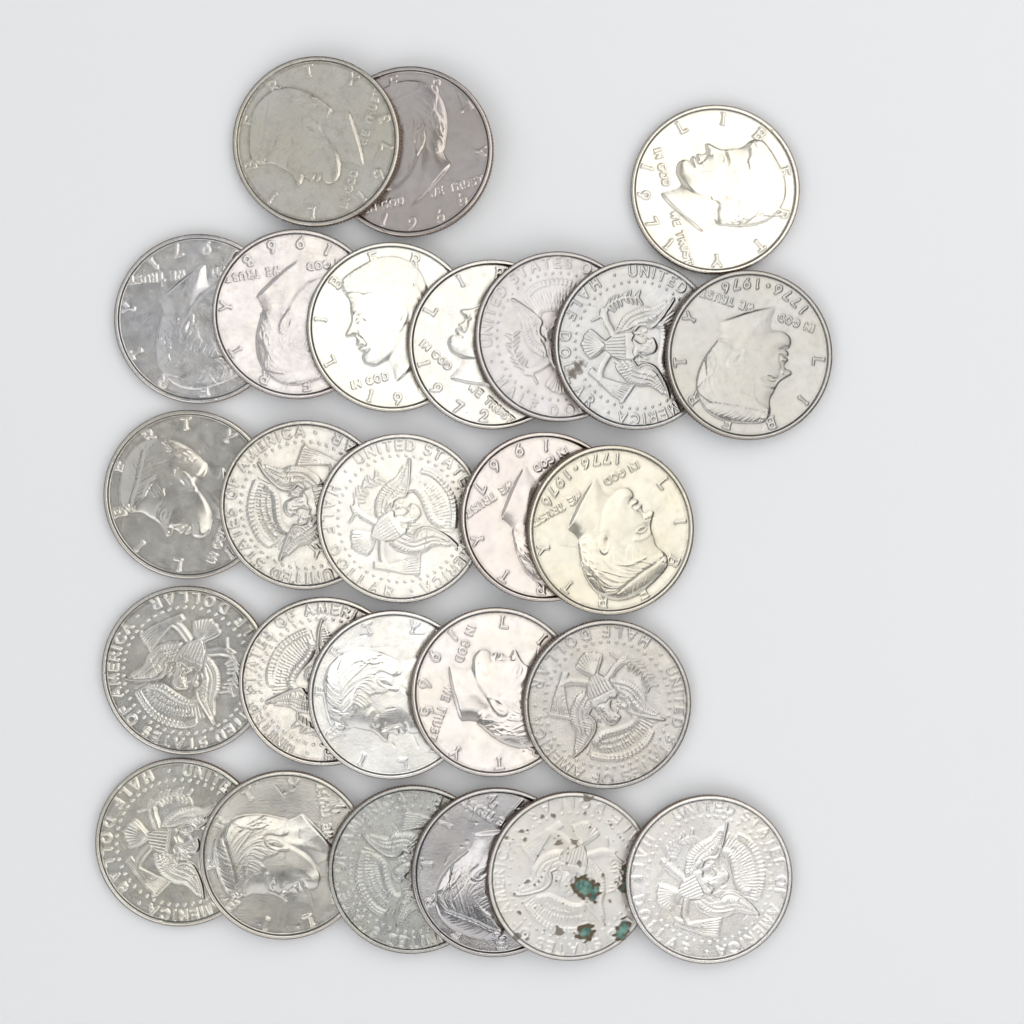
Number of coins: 26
